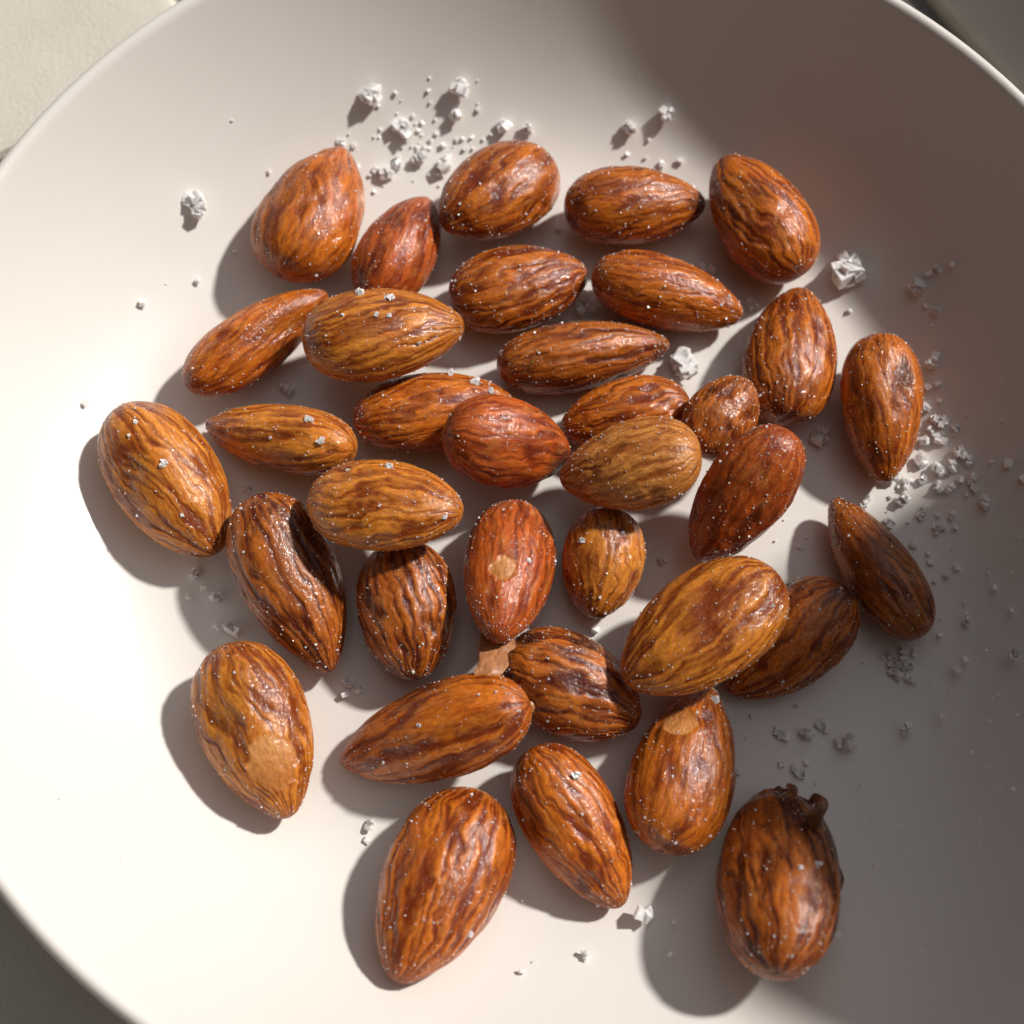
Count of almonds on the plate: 35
